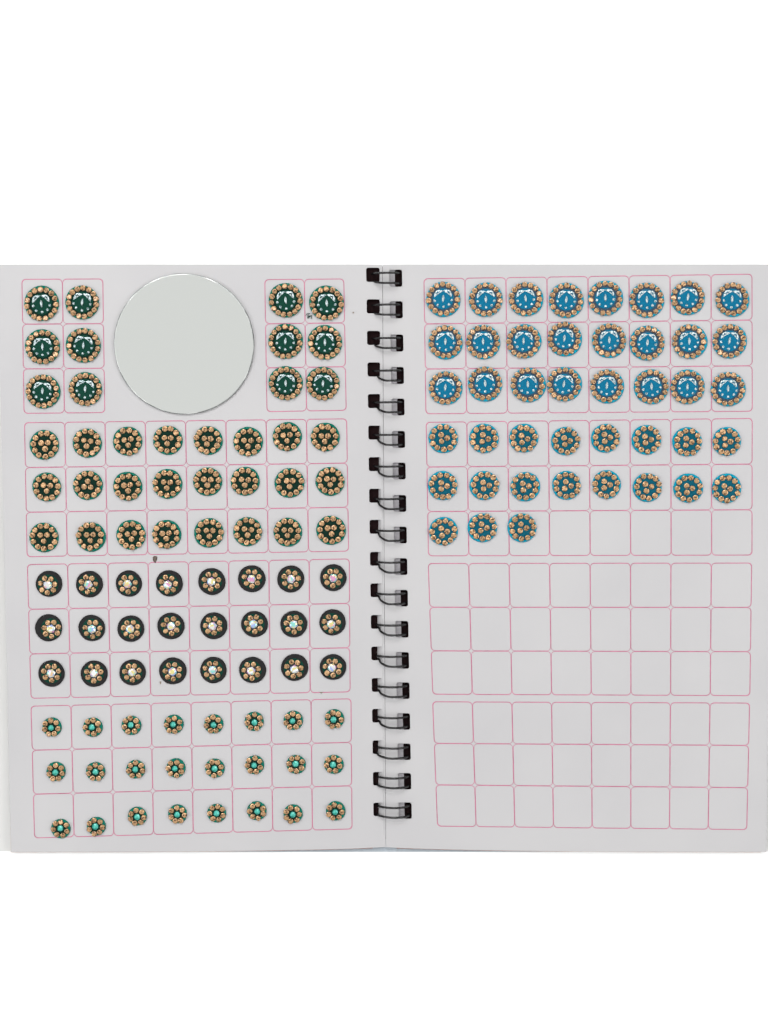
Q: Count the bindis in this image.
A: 127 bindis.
